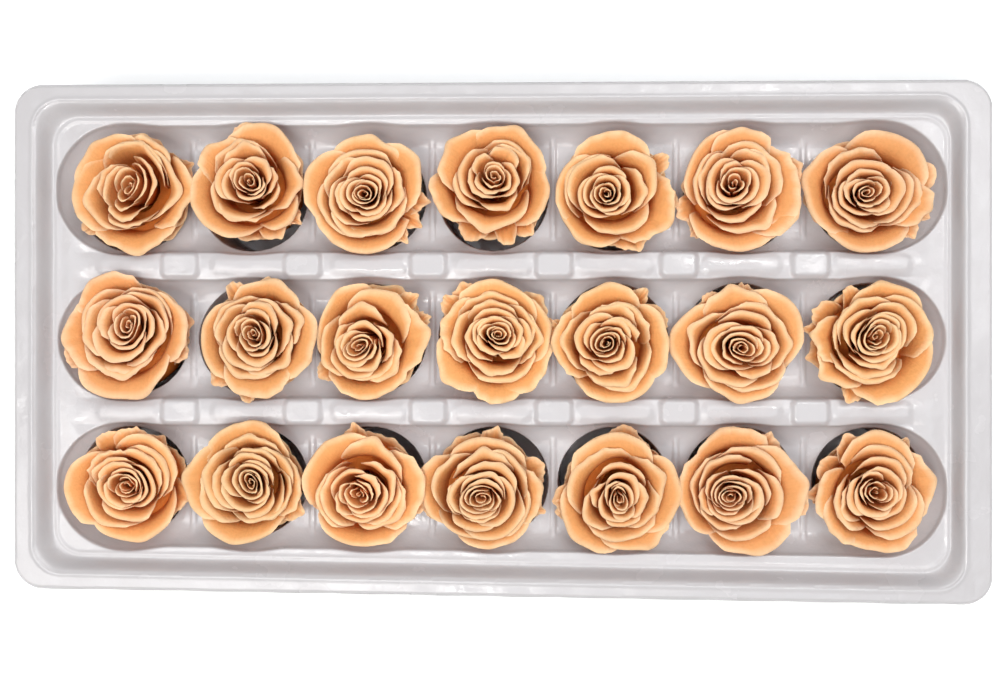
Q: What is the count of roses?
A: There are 21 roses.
